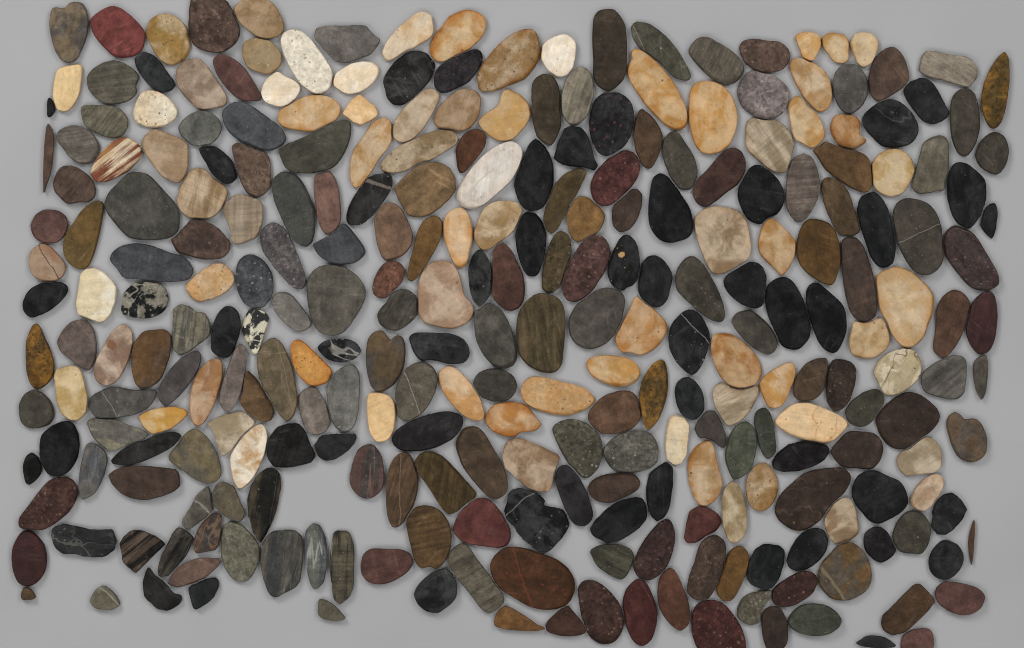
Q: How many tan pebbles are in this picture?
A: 72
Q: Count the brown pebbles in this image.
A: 83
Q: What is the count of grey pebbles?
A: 65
